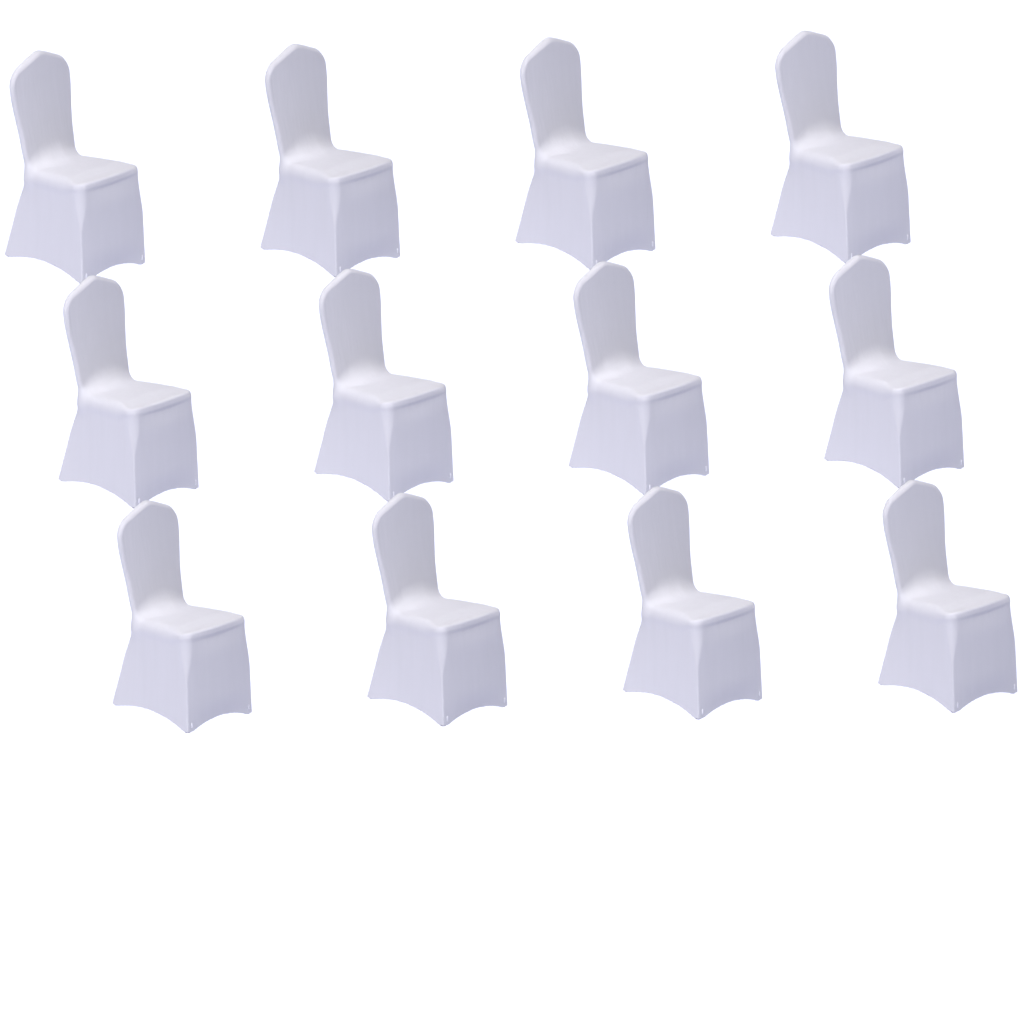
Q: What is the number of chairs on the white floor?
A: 12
